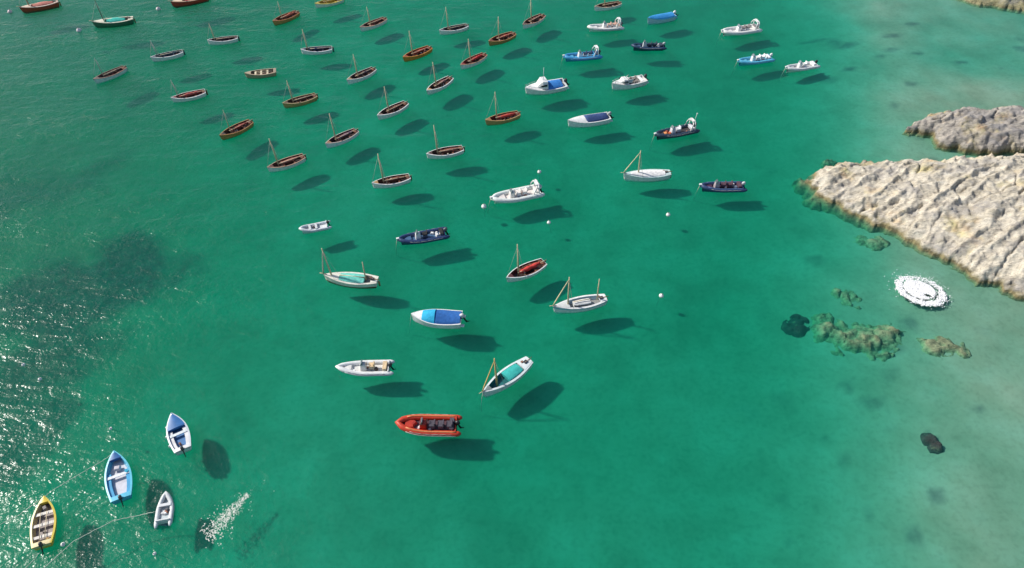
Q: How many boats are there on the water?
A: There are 55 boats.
